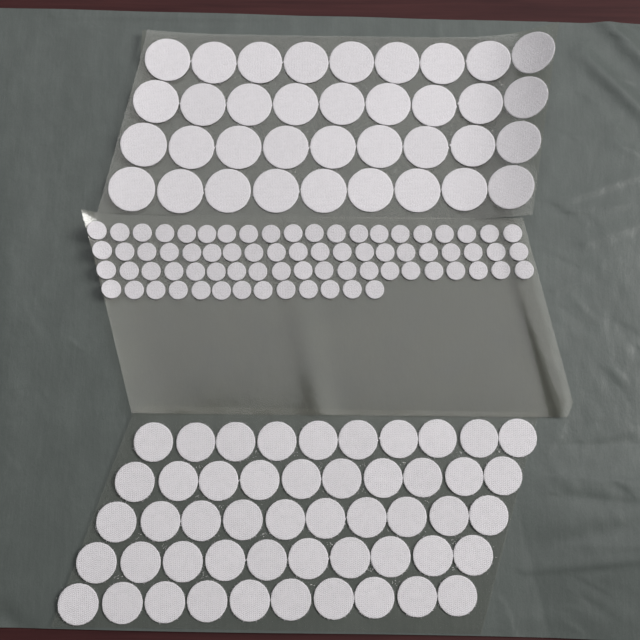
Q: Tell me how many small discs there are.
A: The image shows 73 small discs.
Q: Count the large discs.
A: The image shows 86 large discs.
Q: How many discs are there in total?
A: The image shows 159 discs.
